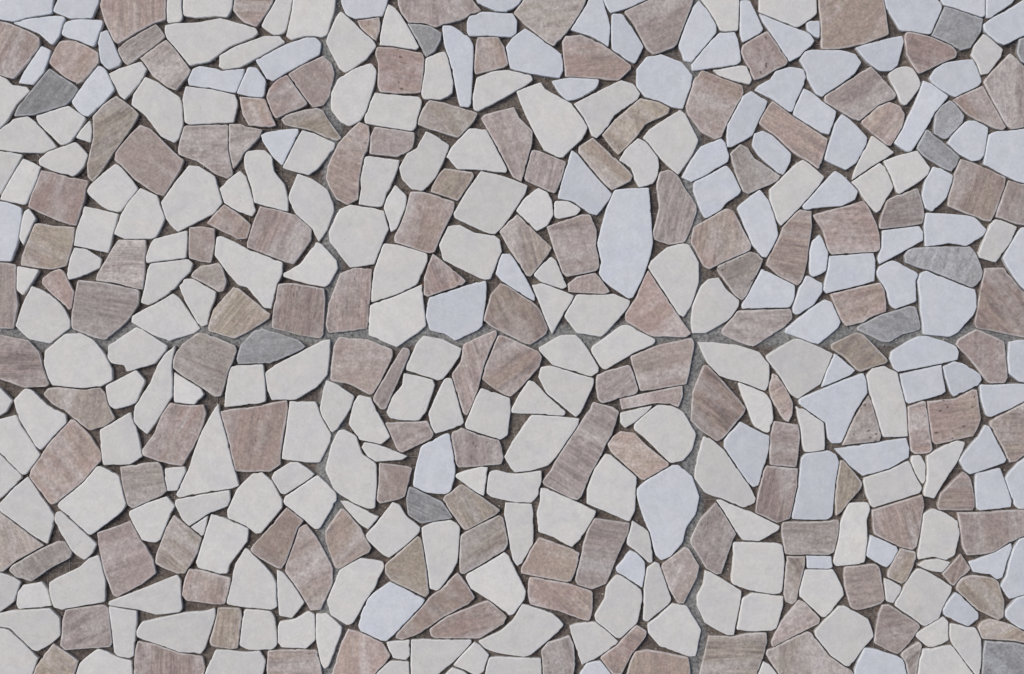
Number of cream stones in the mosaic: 171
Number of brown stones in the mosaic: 142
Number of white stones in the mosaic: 86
